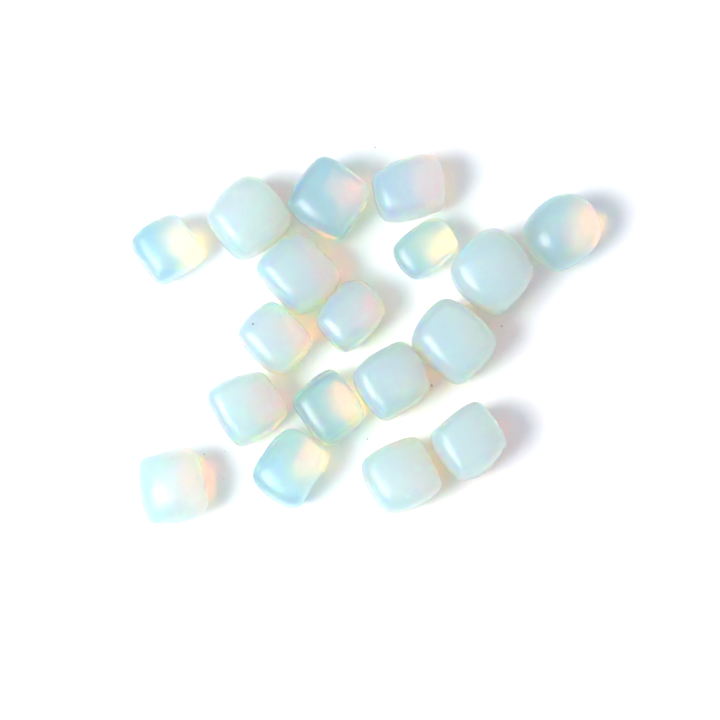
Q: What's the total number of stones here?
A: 18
